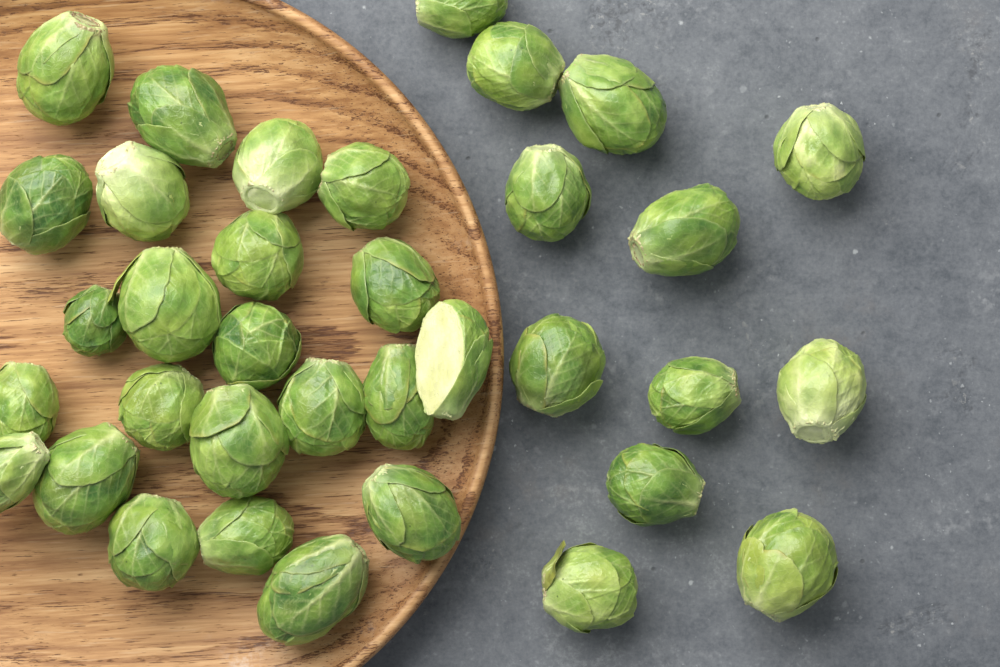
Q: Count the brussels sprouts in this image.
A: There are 35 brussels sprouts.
